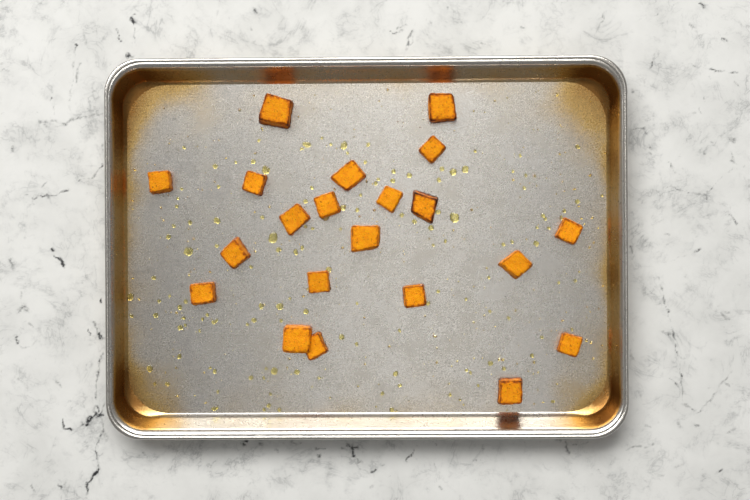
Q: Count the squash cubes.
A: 21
